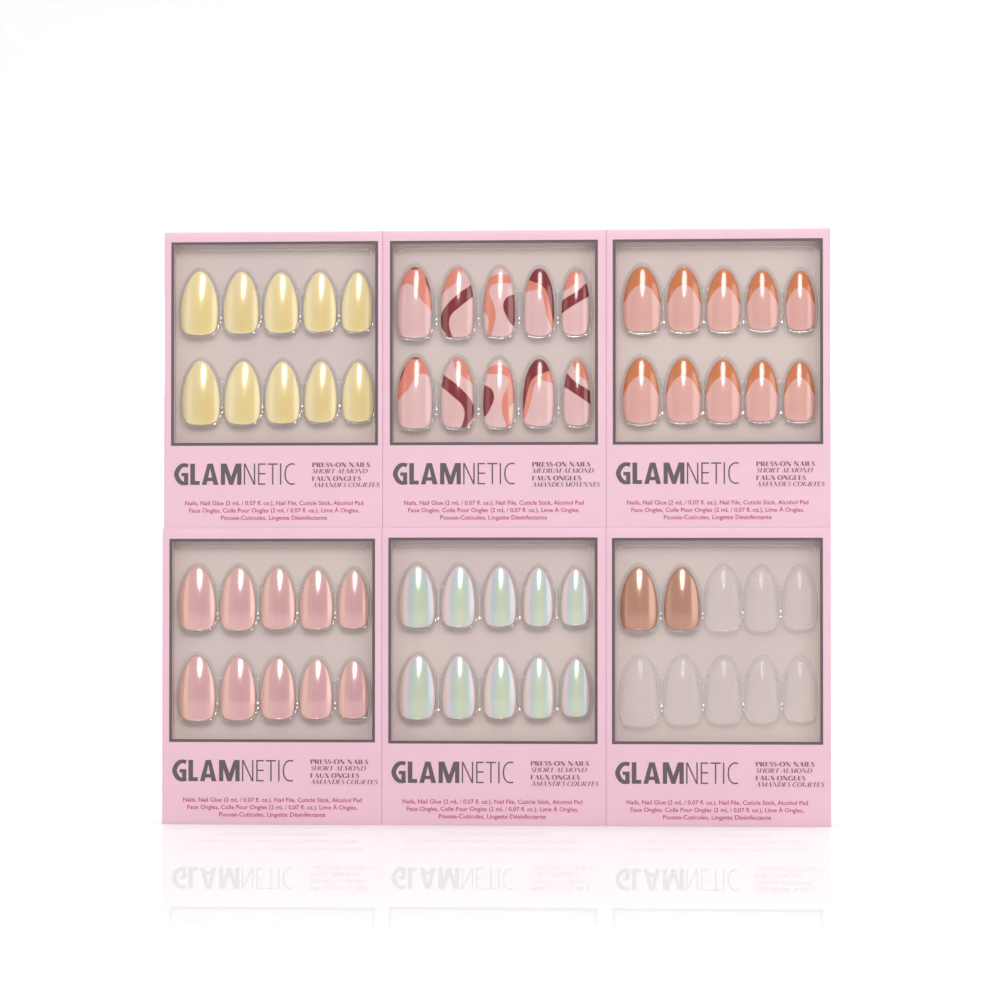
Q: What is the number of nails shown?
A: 52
